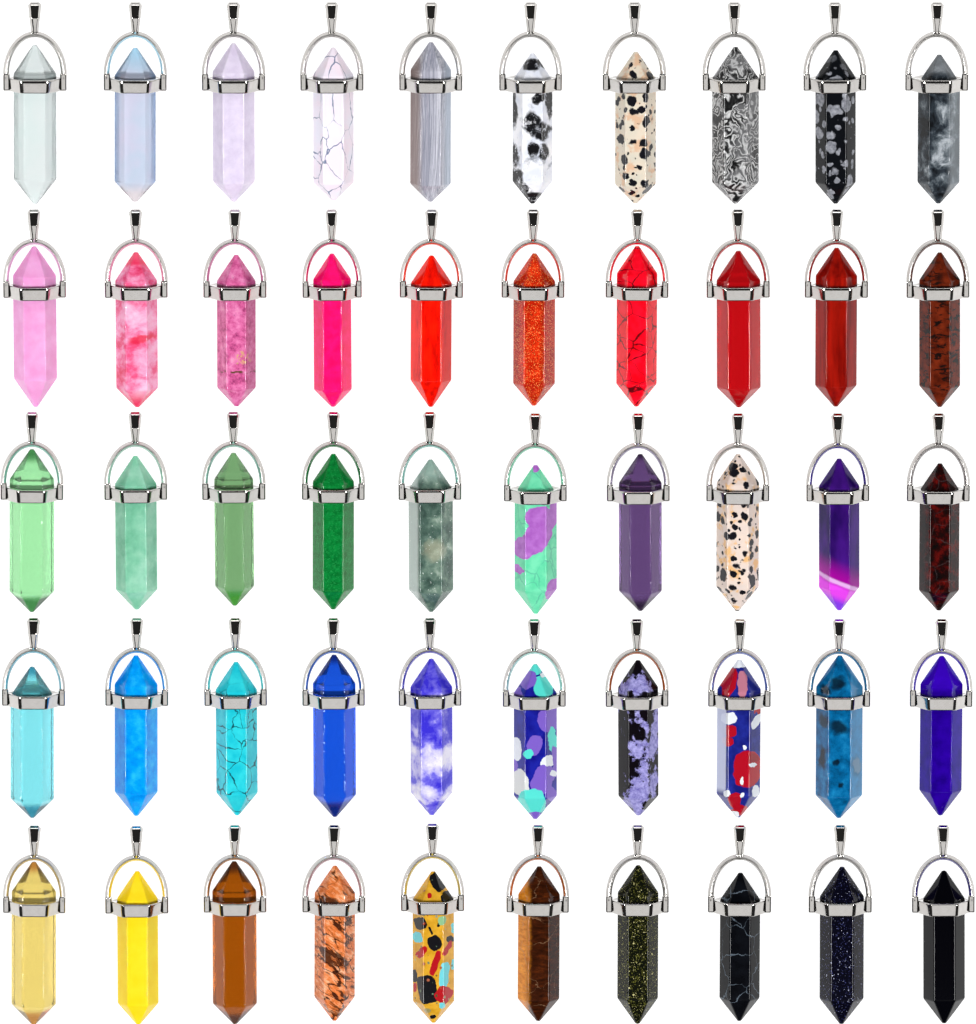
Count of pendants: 50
